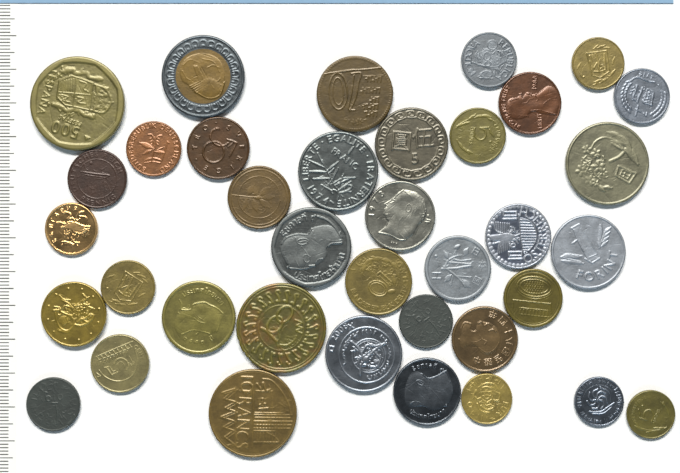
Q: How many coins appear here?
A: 37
